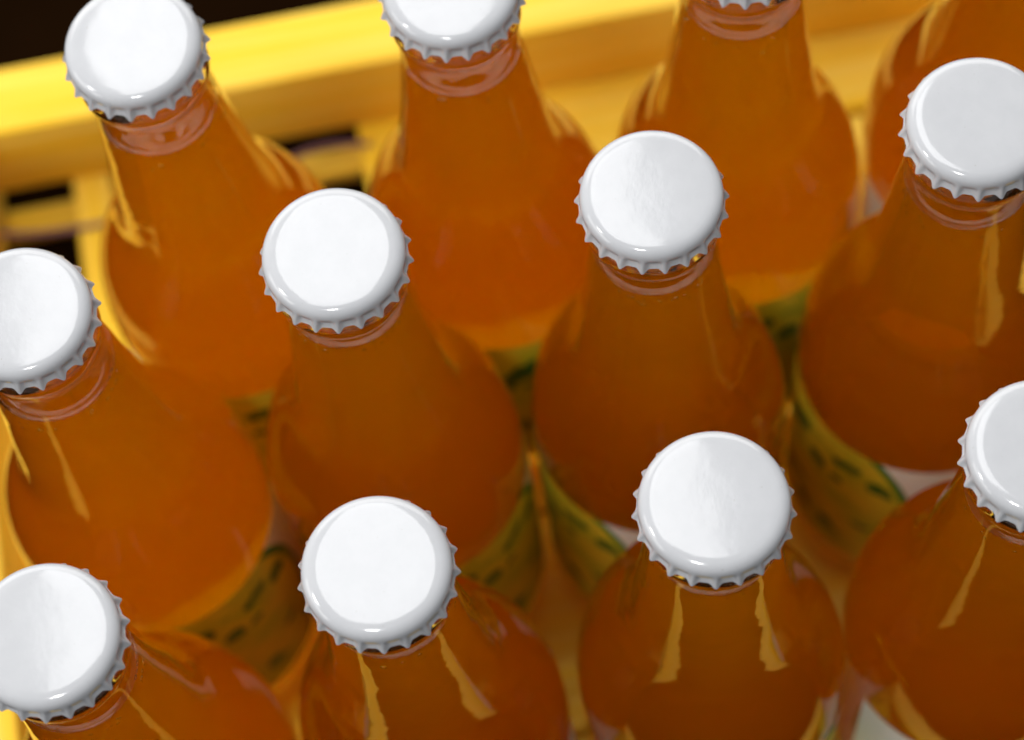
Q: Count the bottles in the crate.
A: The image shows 12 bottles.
